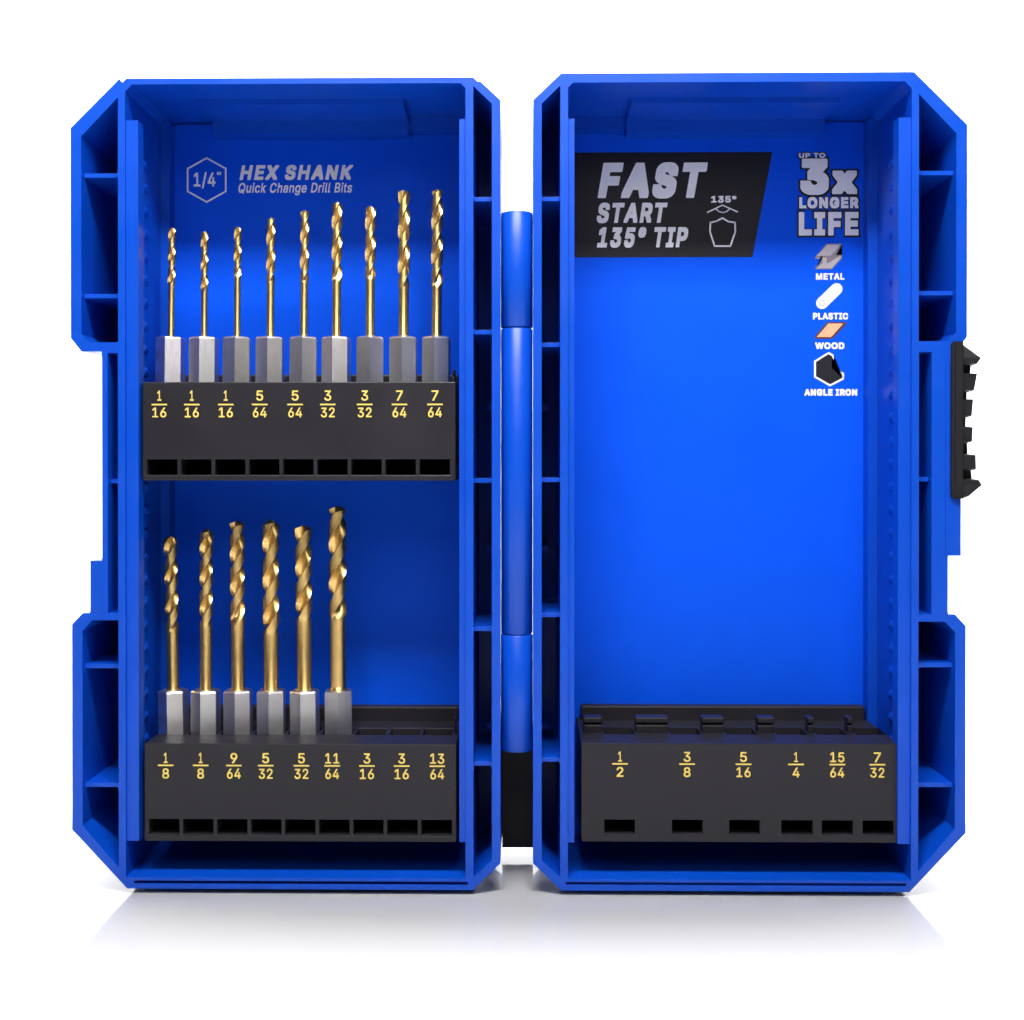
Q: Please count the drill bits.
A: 15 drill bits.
